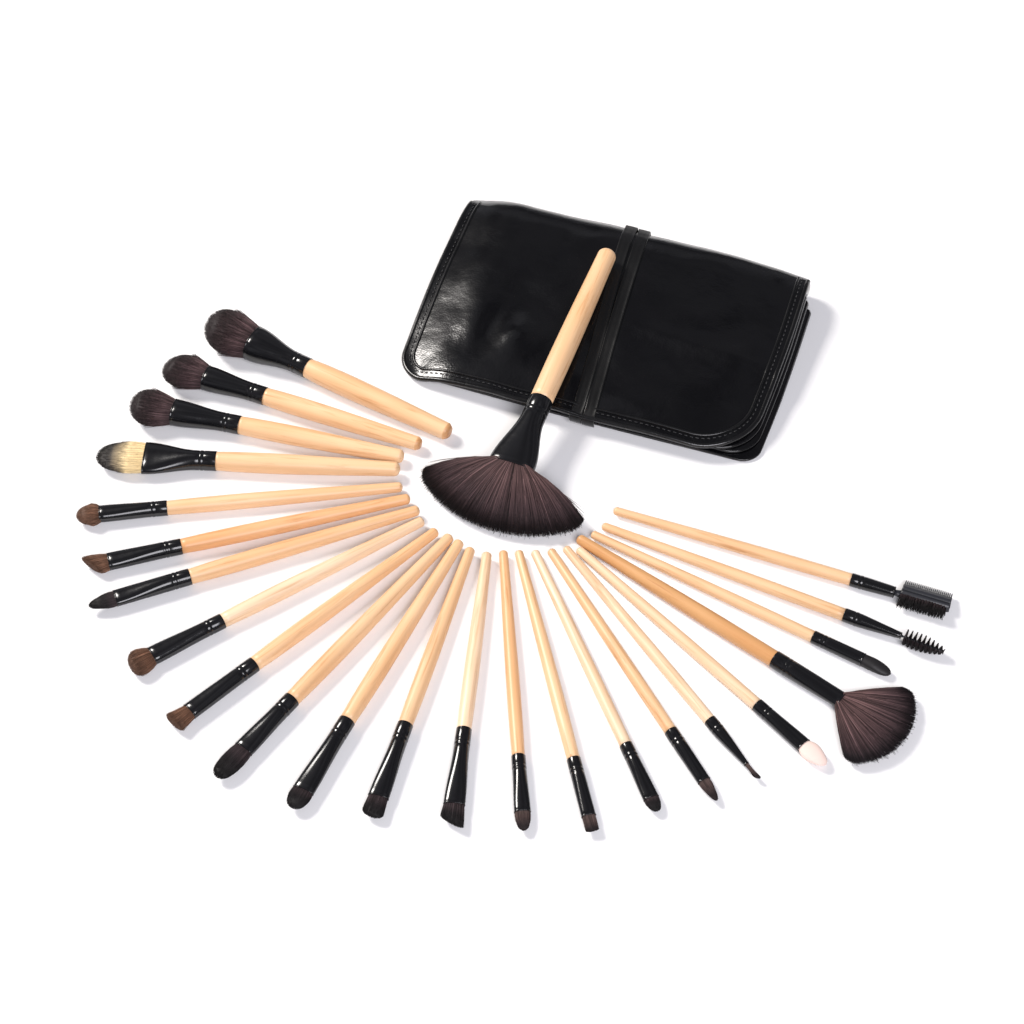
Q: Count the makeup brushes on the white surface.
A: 24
